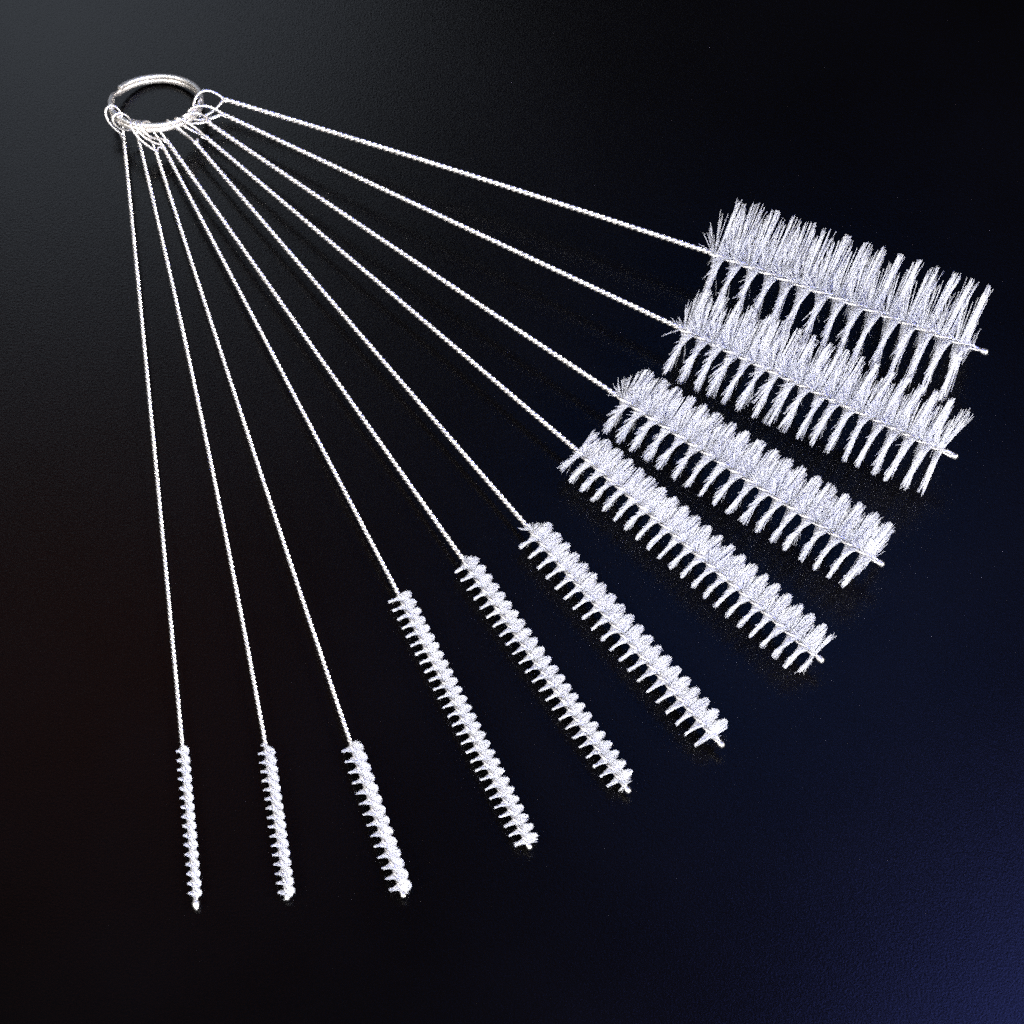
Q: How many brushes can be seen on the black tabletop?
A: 10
